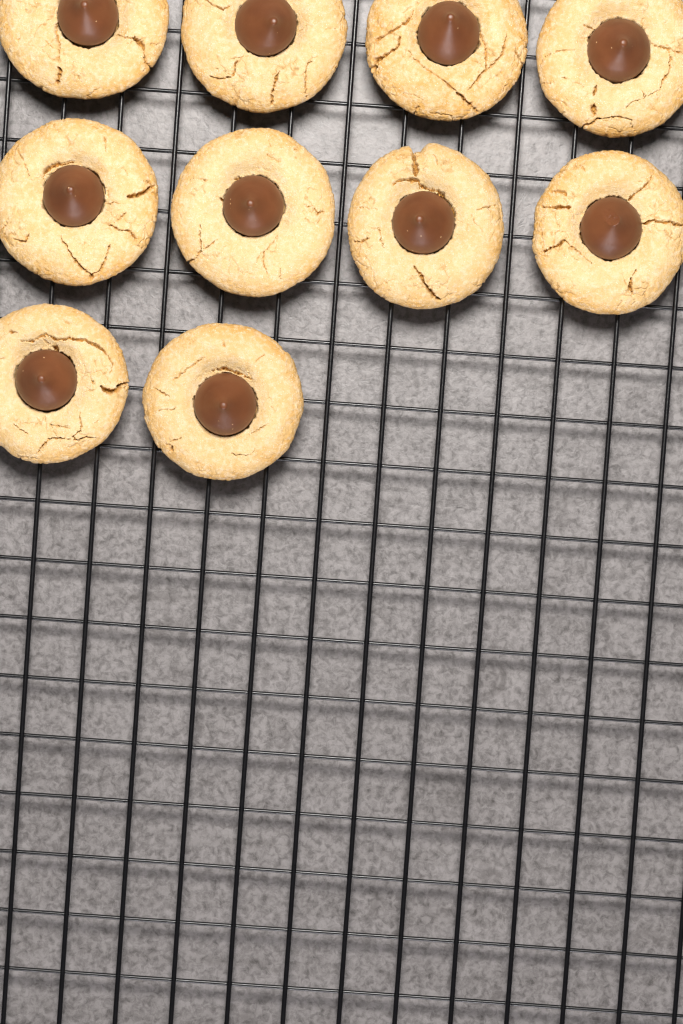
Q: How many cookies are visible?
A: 10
